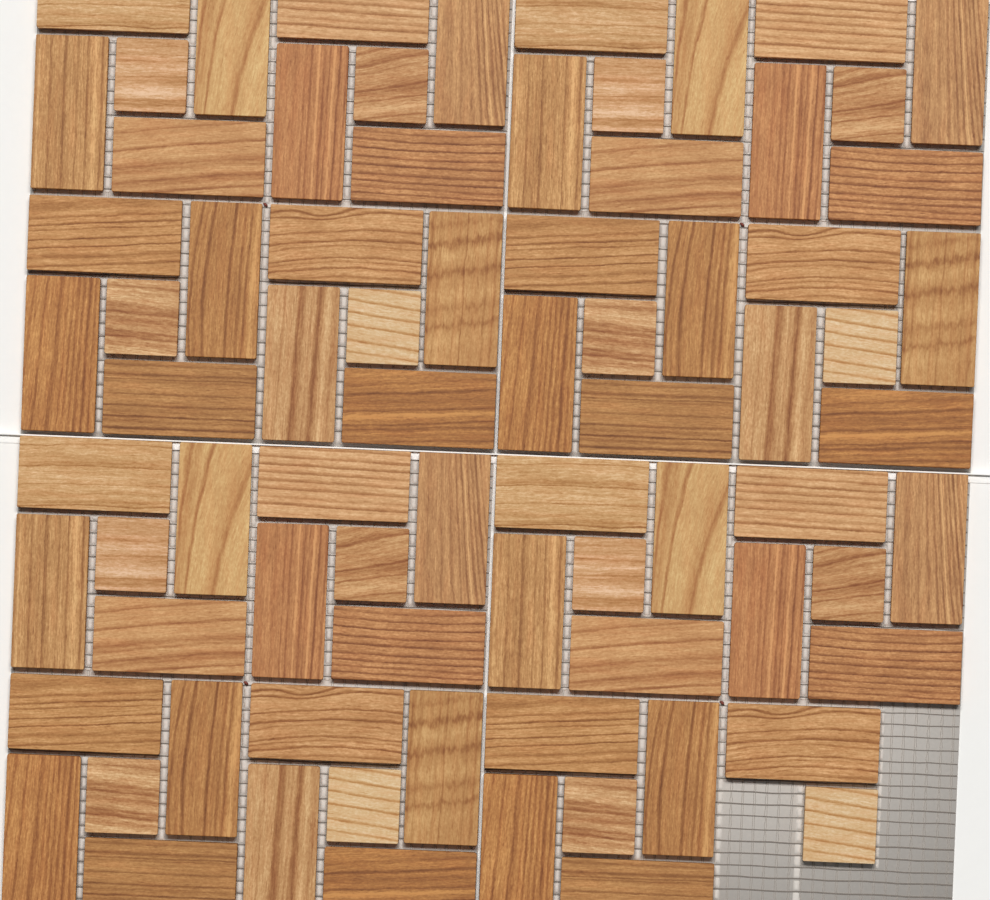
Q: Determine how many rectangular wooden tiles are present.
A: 61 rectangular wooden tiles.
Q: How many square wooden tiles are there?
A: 16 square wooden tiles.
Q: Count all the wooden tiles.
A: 77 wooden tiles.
